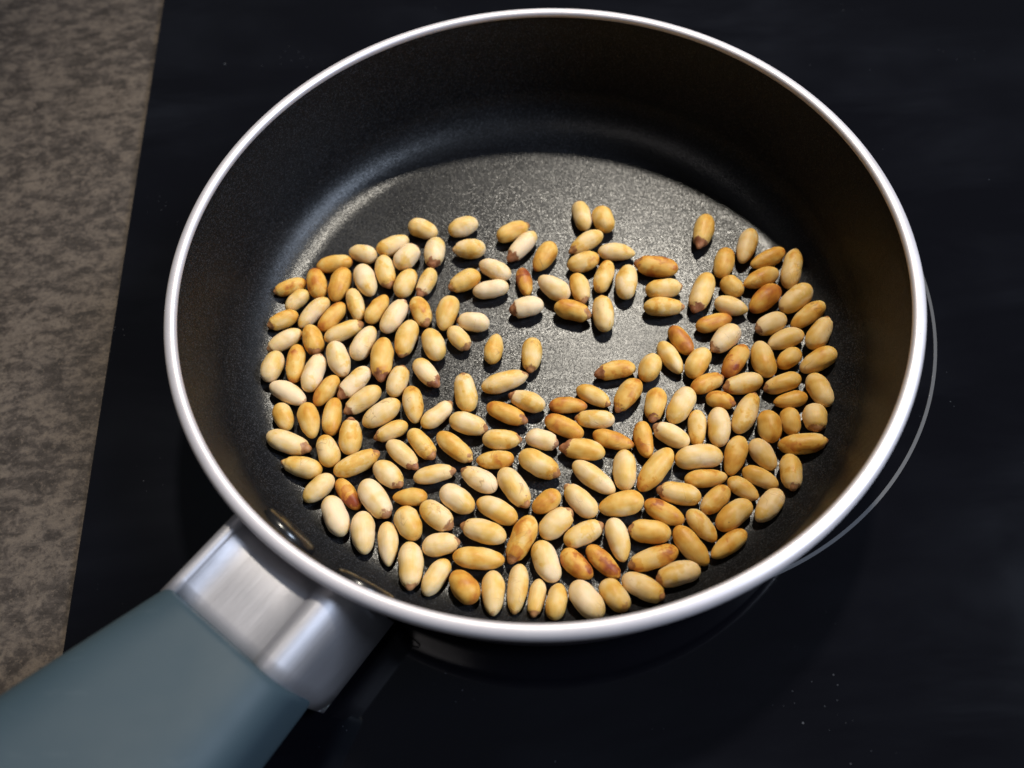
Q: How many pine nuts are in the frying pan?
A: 200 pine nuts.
